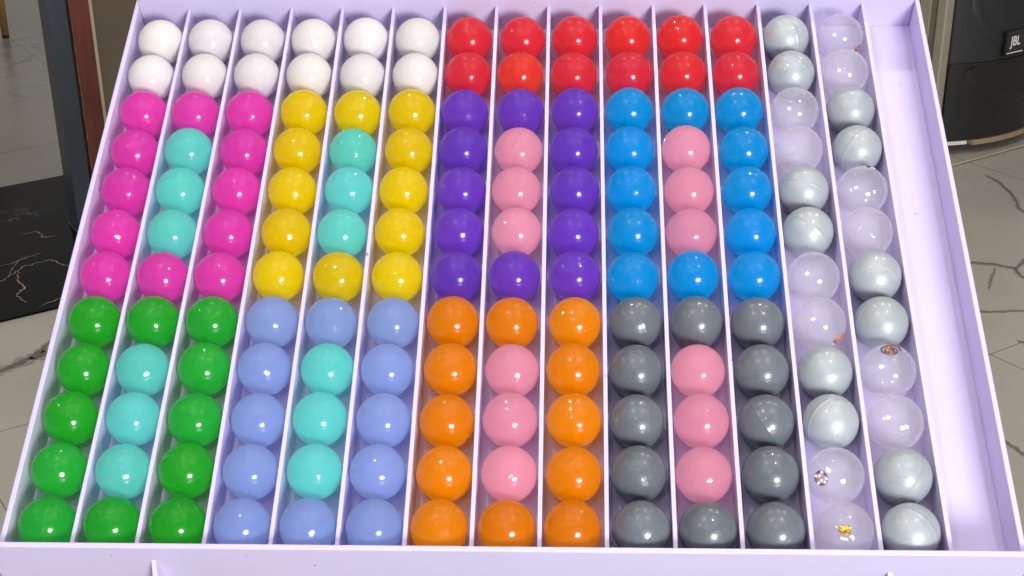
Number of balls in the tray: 168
